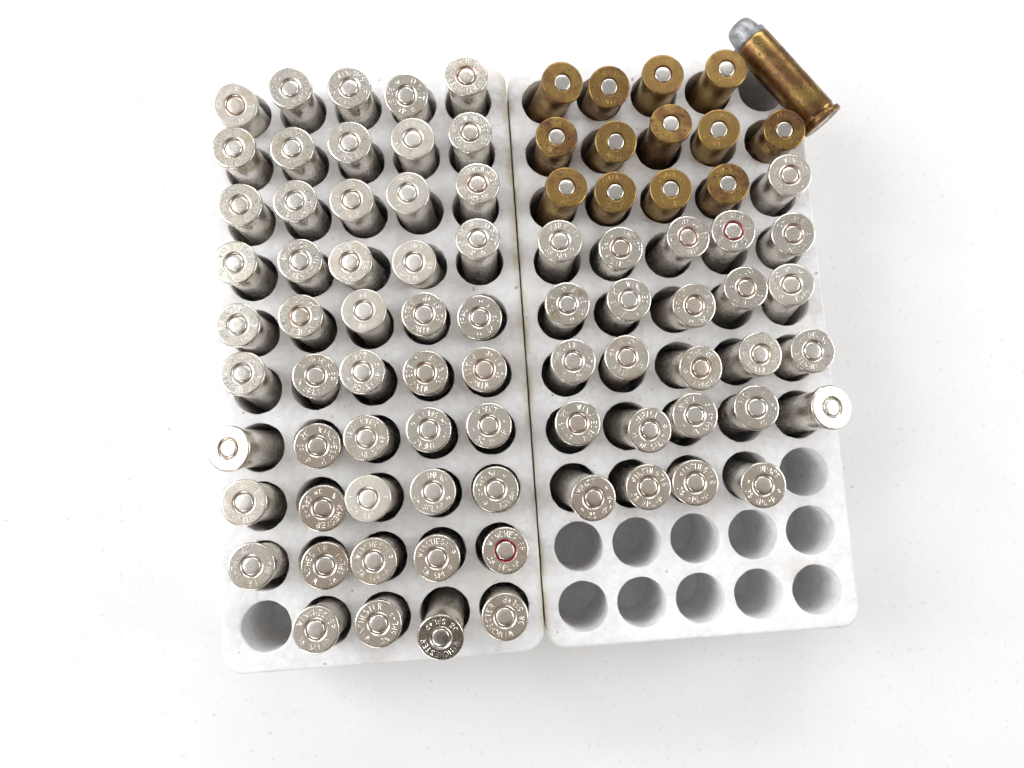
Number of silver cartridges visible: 74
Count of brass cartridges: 14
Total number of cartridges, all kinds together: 88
